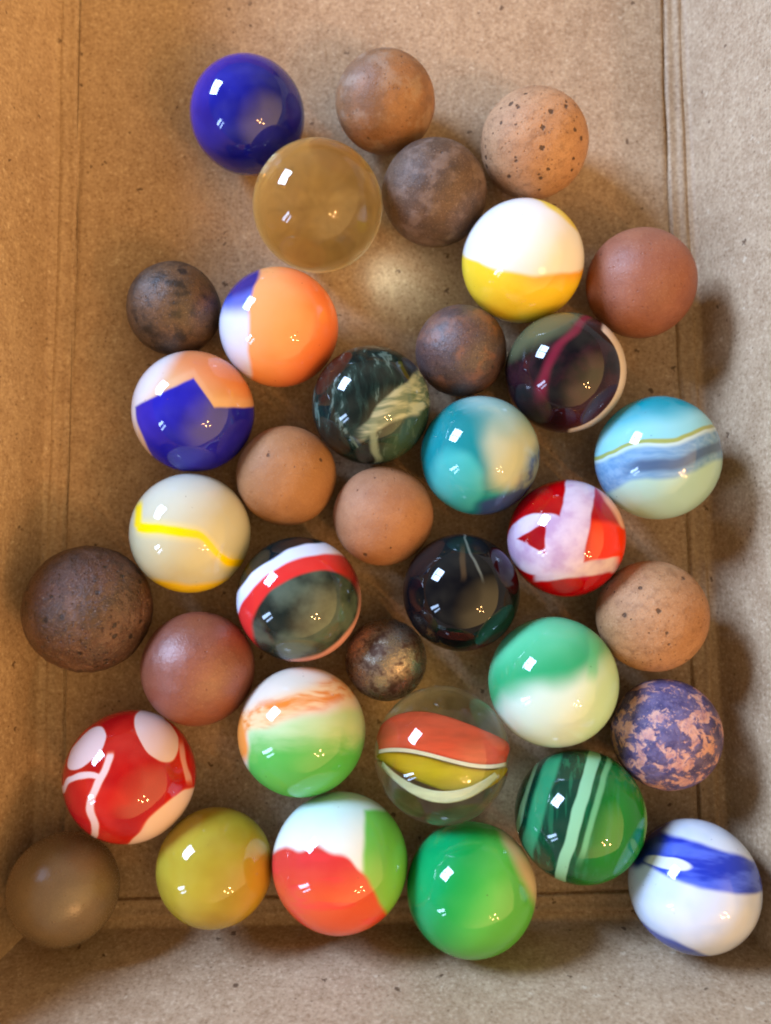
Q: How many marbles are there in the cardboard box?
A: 36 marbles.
